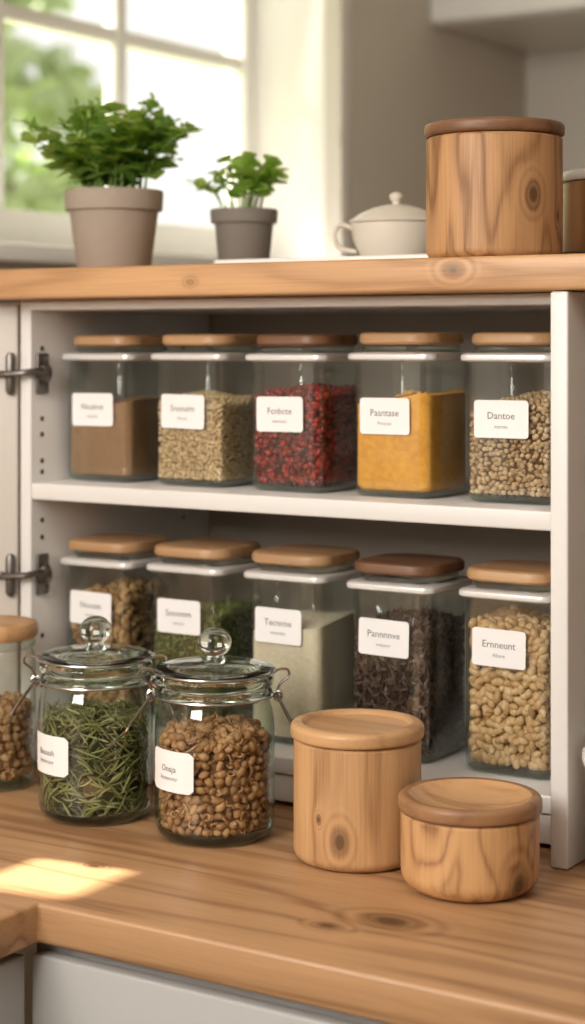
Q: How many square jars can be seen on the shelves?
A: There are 10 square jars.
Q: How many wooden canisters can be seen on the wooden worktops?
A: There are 3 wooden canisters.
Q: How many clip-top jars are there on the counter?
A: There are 2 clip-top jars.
